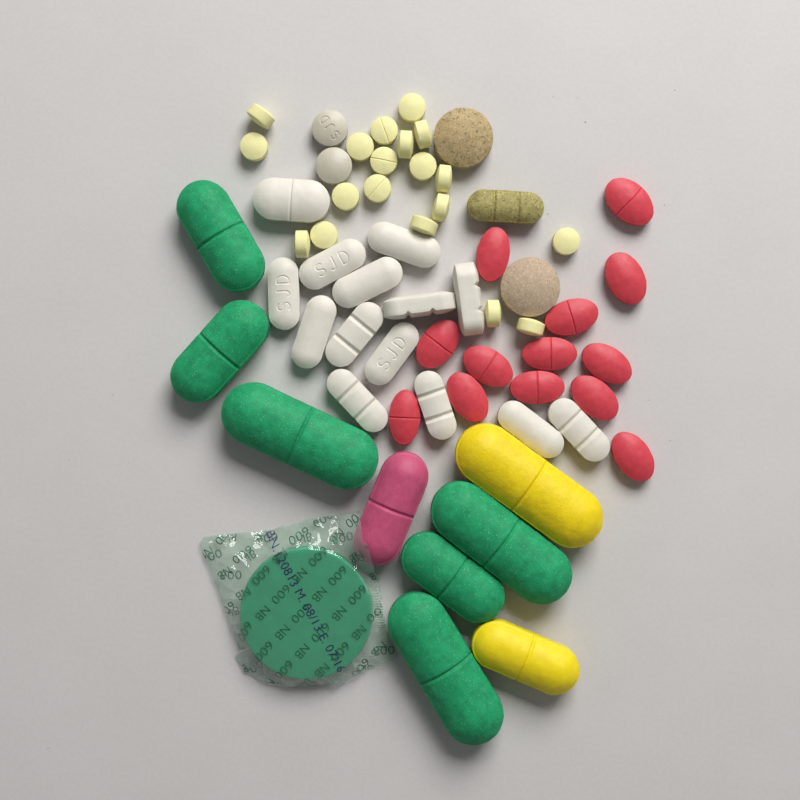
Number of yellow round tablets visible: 19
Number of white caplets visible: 14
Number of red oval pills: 13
